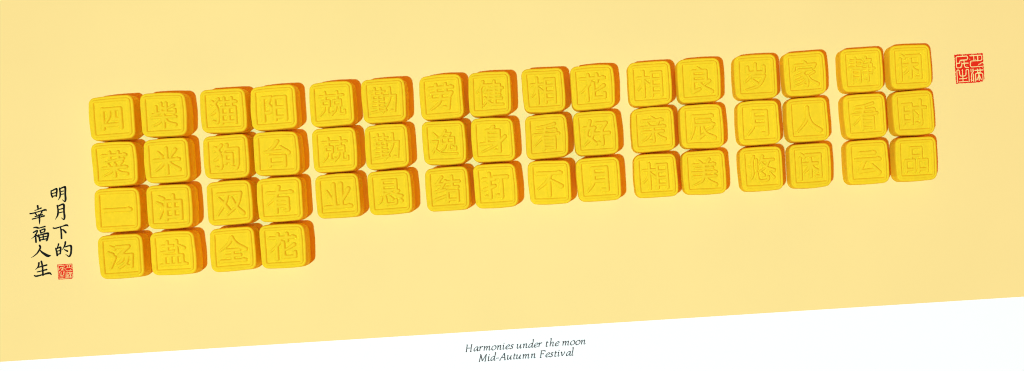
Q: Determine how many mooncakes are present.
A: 52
